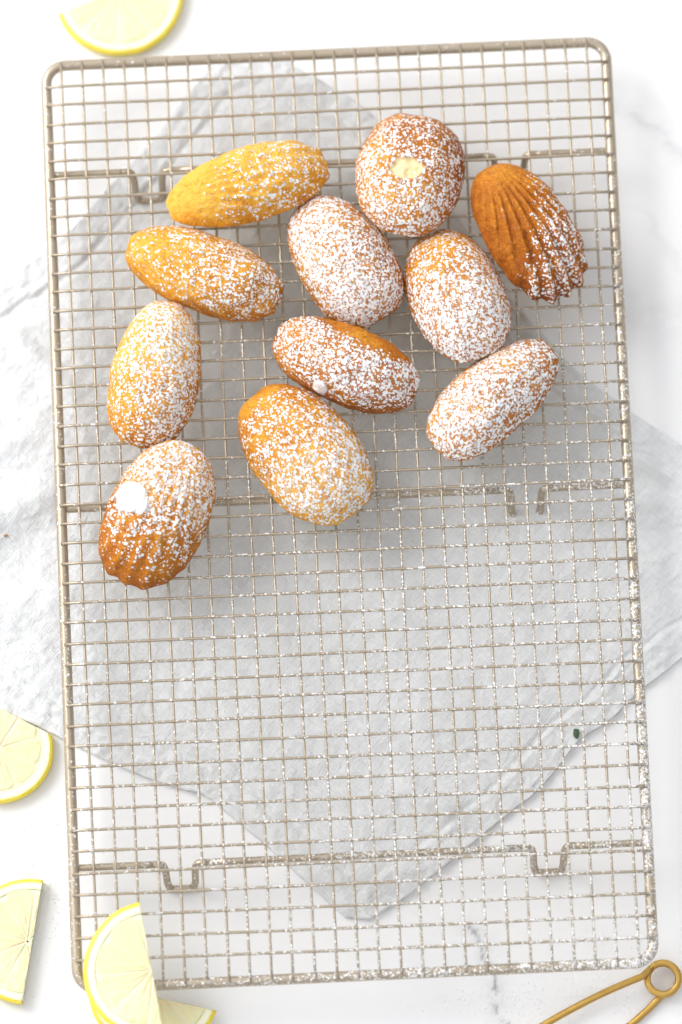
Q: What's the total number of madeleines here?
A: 11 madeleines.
